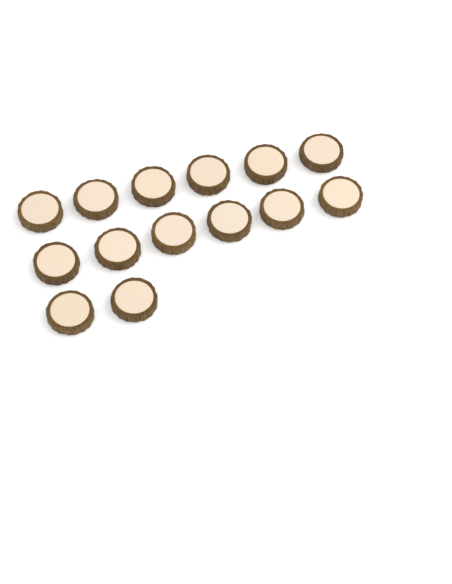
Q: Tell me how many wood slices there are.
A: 14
